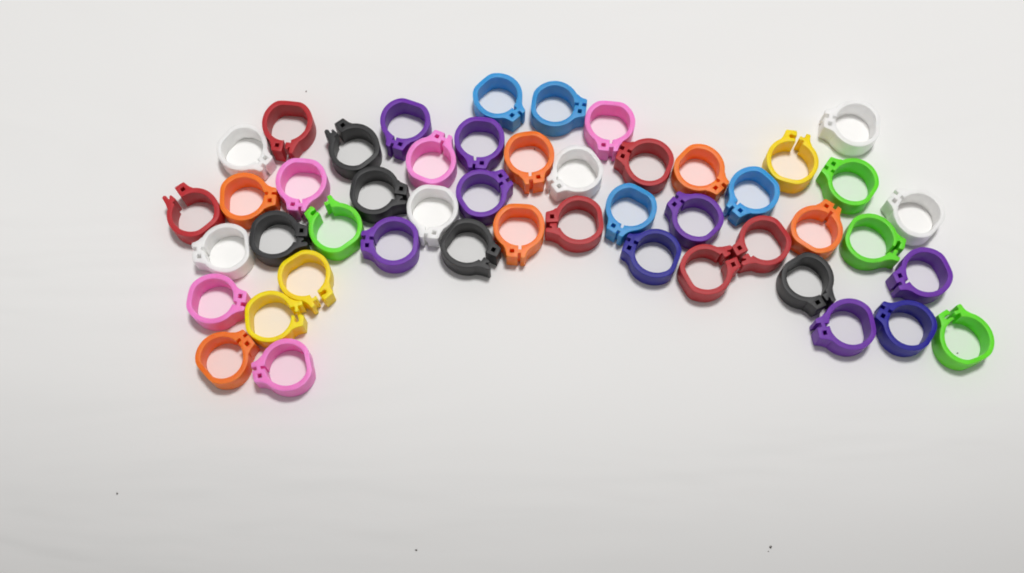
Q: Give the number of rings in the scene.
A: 48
